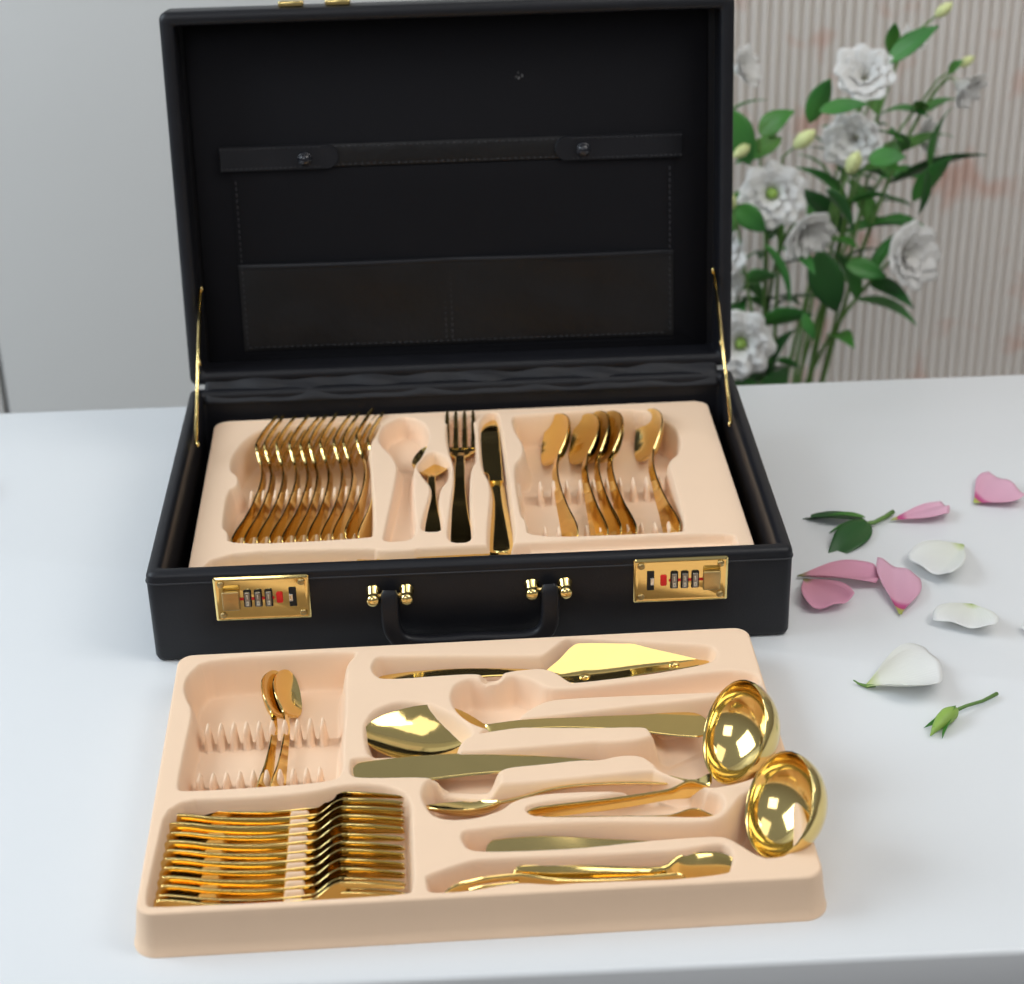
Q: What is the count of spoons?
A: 10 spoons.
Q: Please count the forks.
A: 24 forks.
